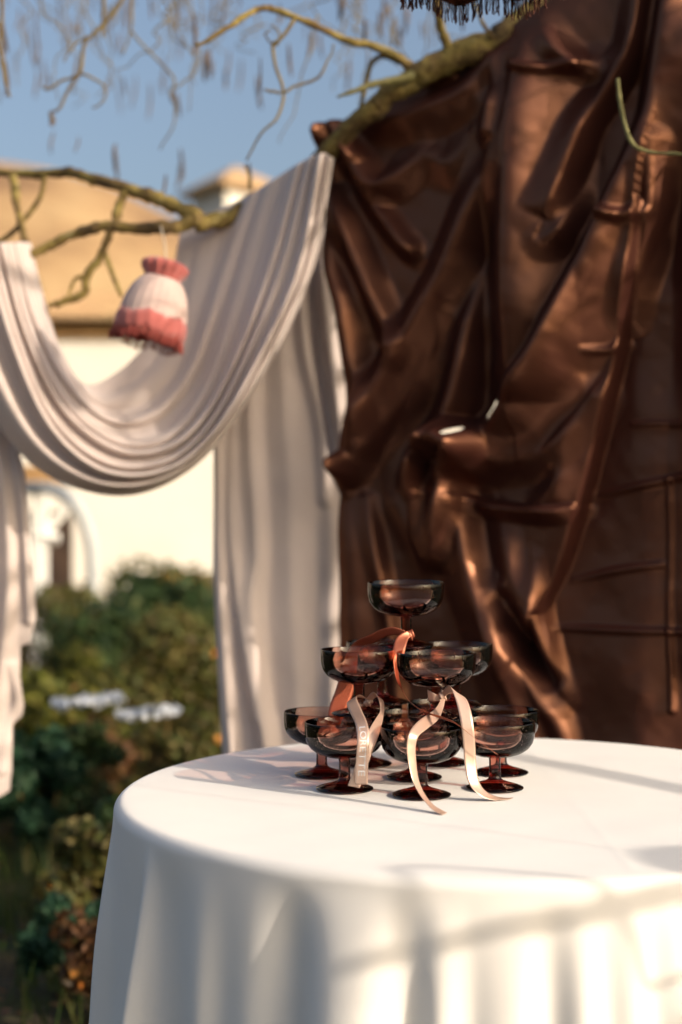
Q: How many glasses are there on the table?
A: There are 13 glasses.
